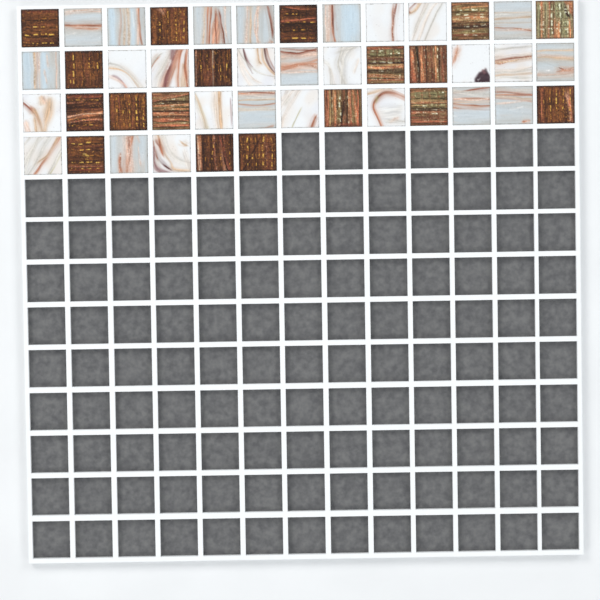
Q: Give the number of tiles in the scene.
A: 45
